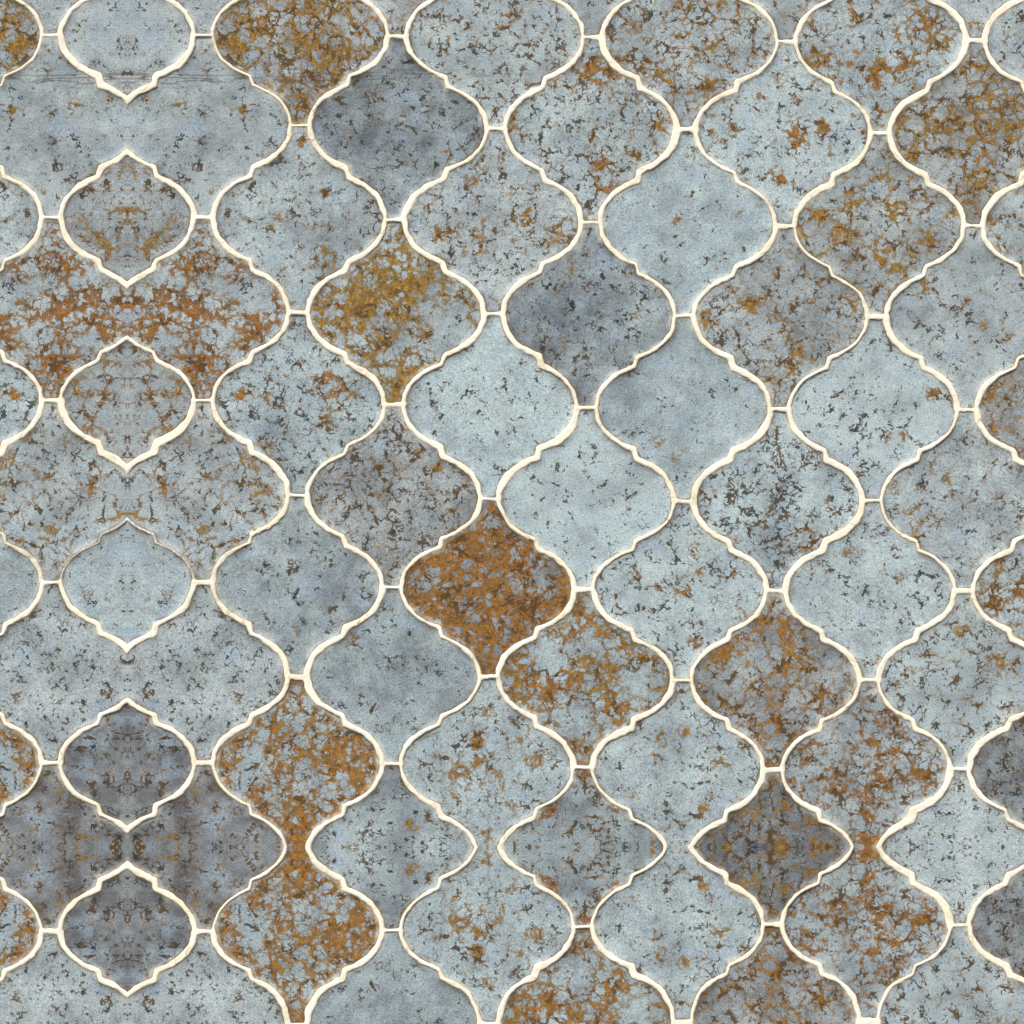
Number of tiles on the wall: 74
